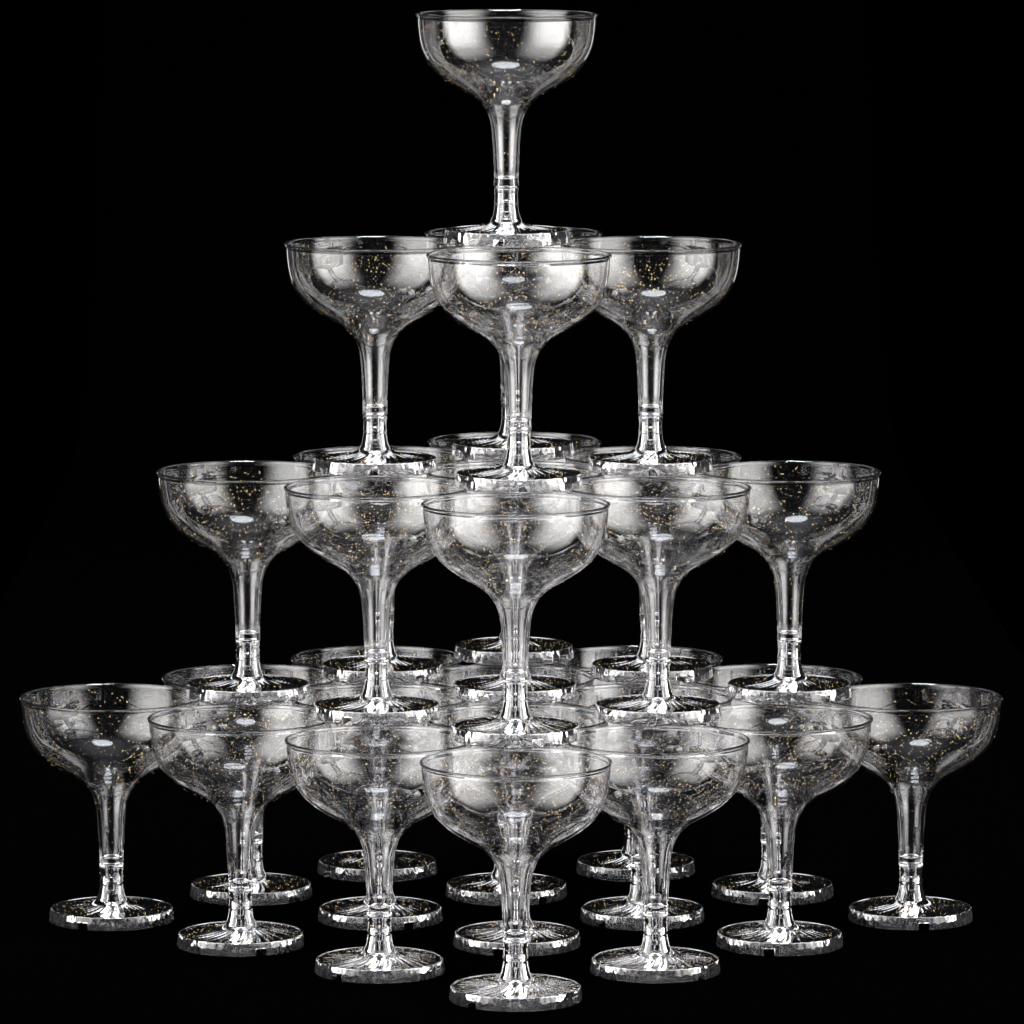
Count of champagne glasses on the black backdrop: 29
